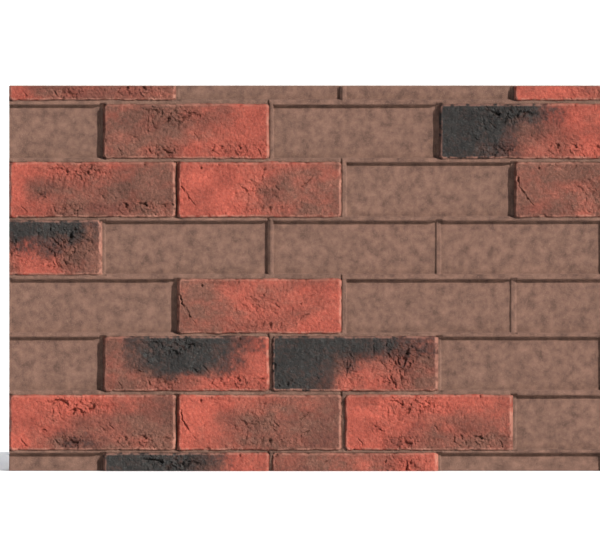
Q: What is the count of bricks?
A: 16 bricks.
